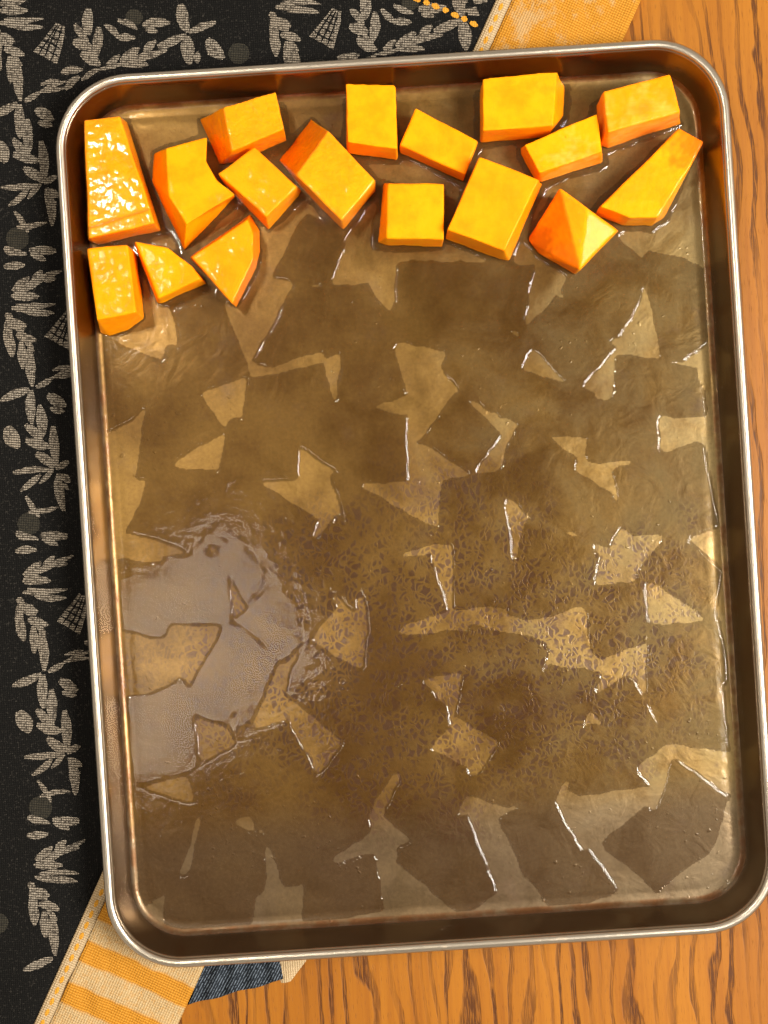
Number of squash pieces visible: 17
